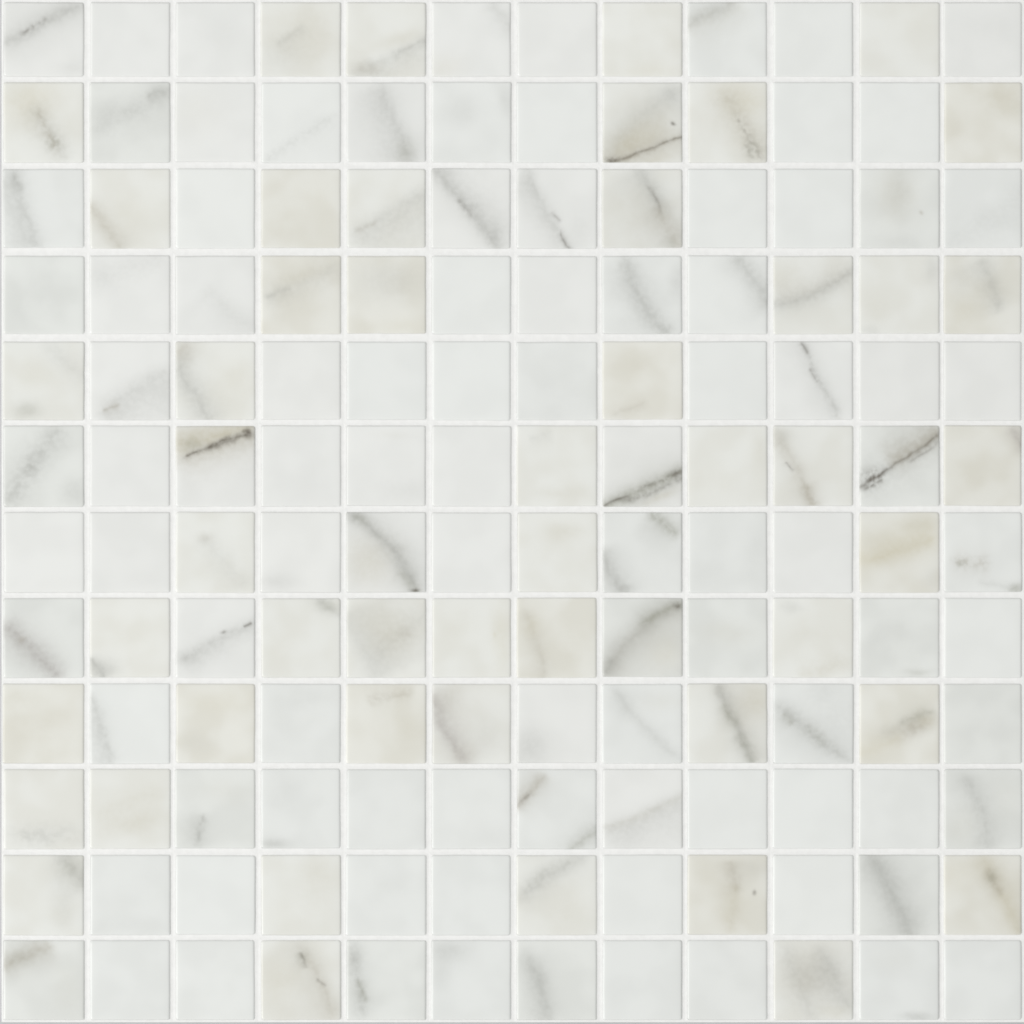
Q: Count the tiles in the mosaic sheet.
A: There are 144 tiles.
